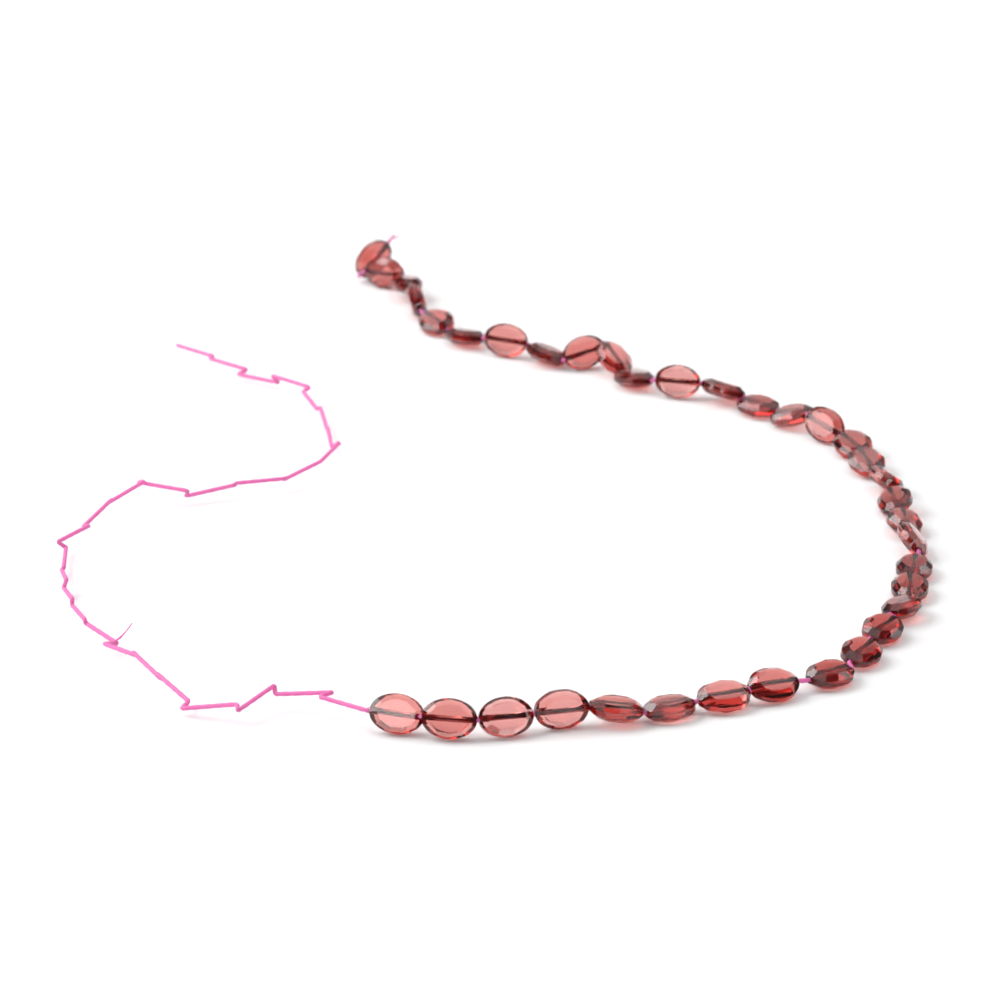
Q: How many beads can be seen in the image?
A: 36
